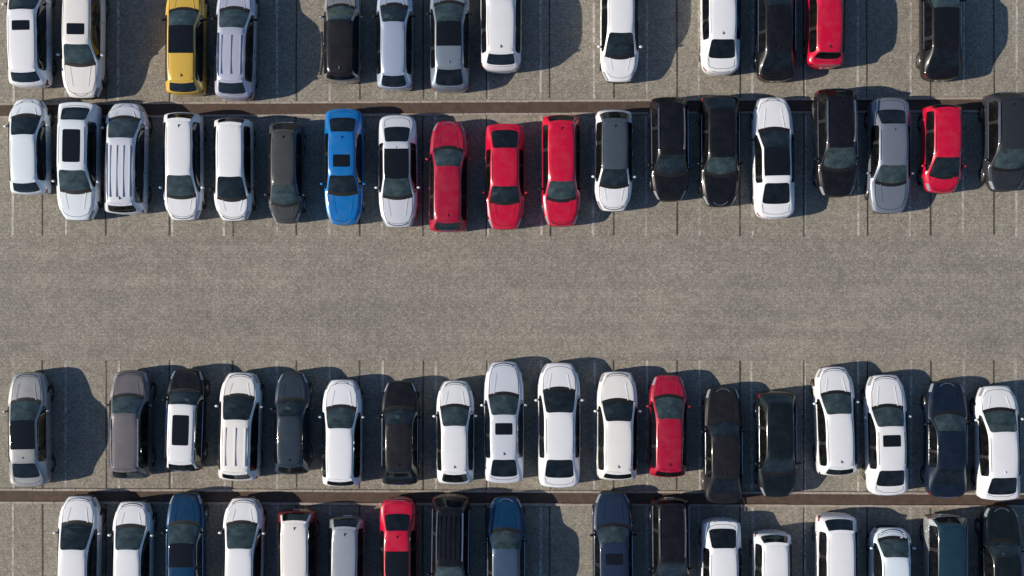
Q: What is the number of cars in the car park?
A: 67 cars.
